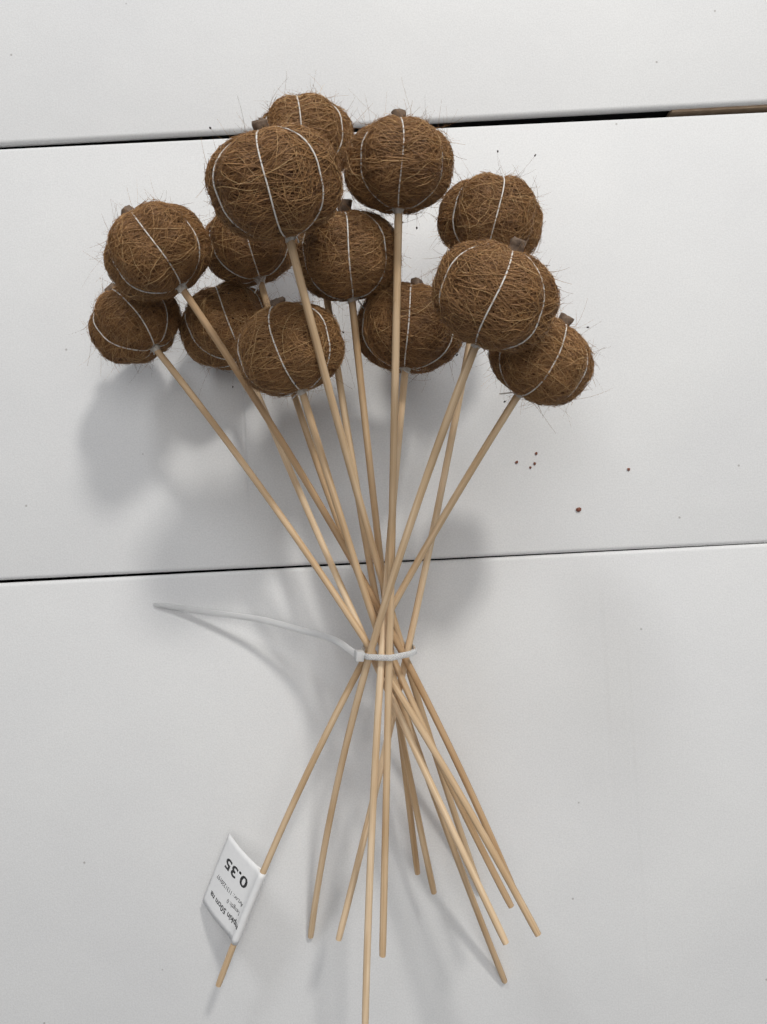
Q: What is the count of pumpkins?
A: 13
